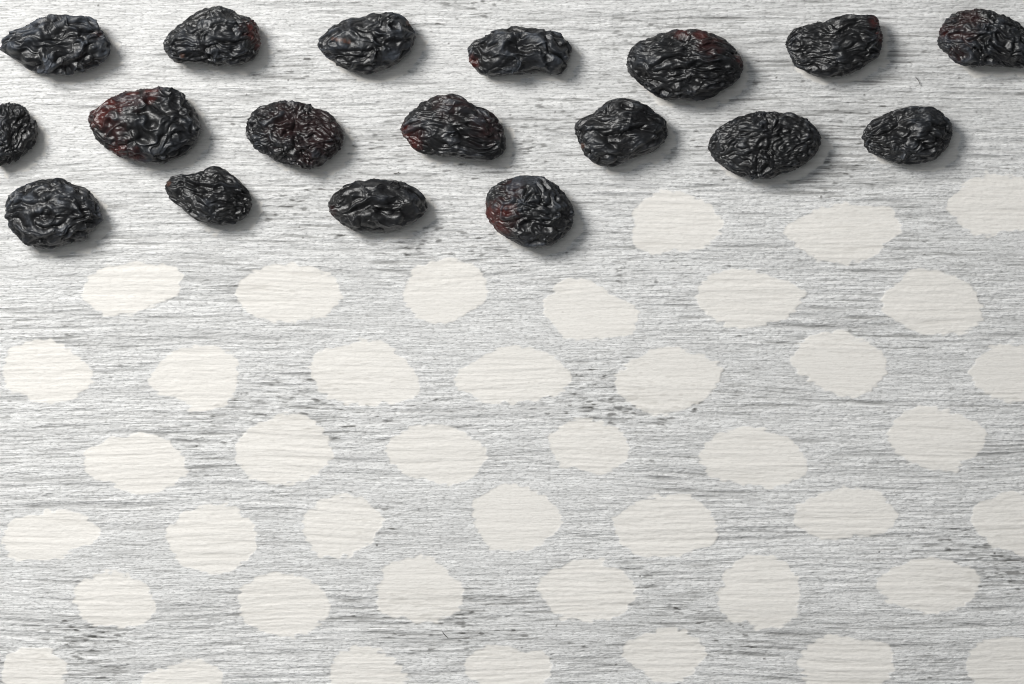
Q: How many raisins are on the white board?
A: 18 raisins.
